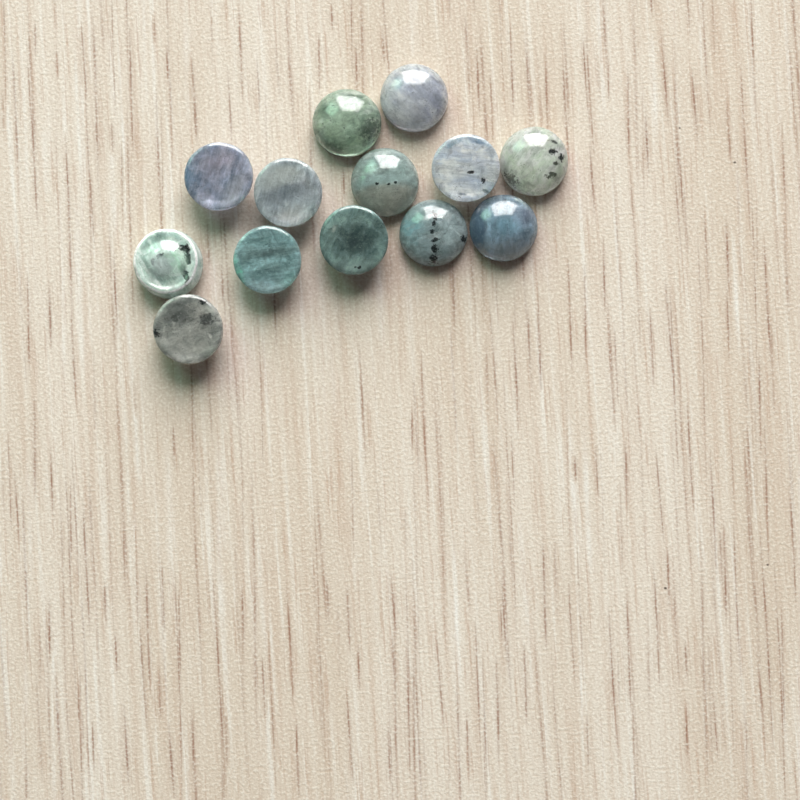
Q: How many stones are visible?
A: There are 13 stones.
